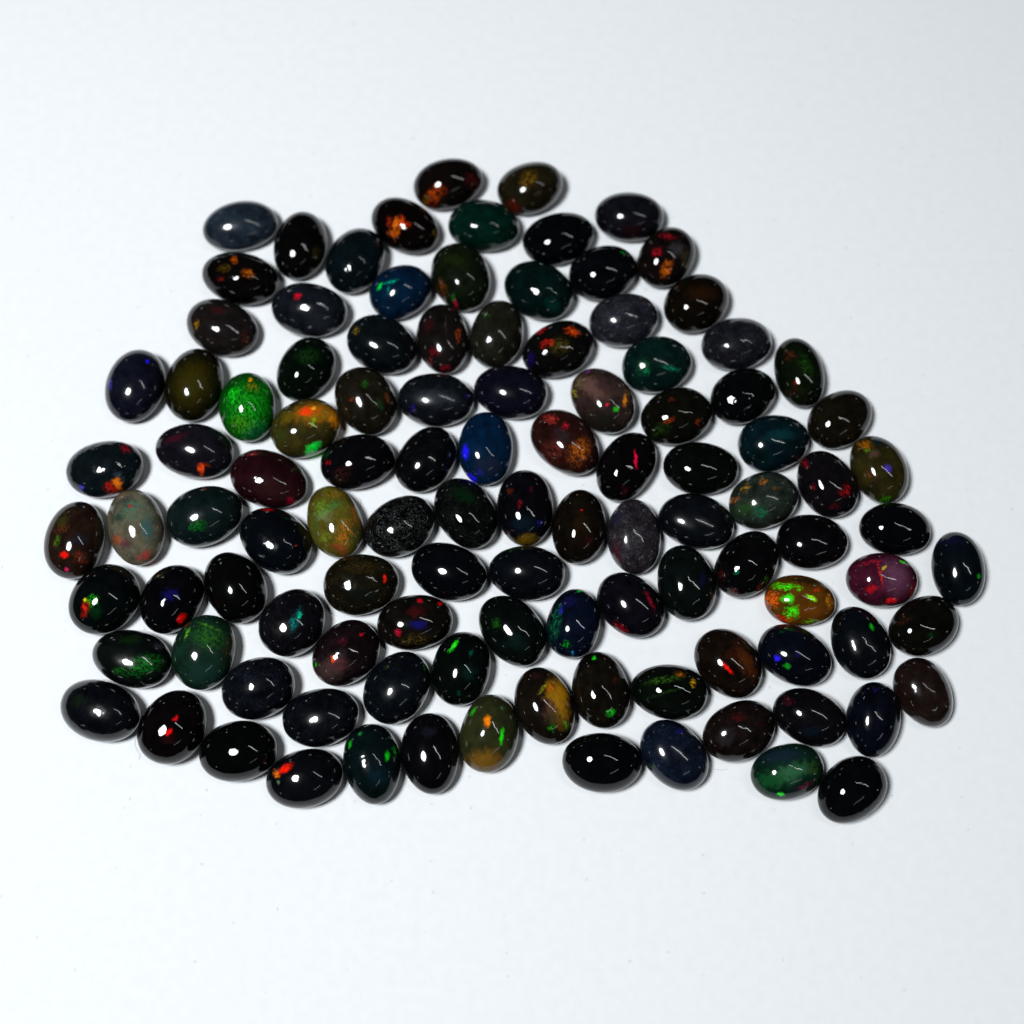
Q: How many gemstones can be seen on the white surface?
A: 109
